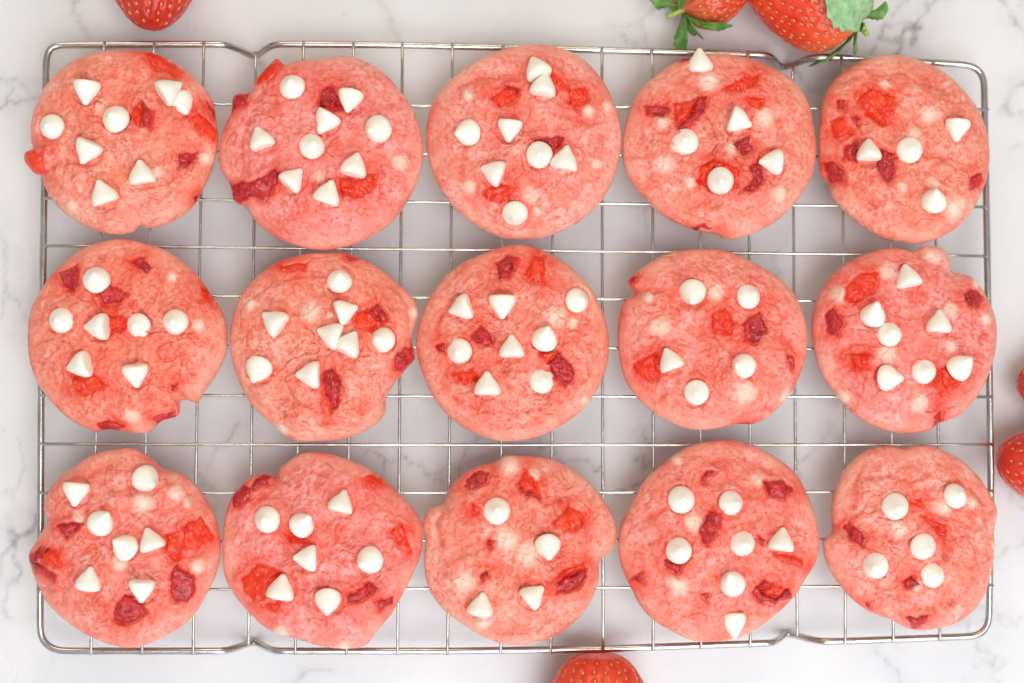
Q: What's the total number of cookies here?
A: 15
